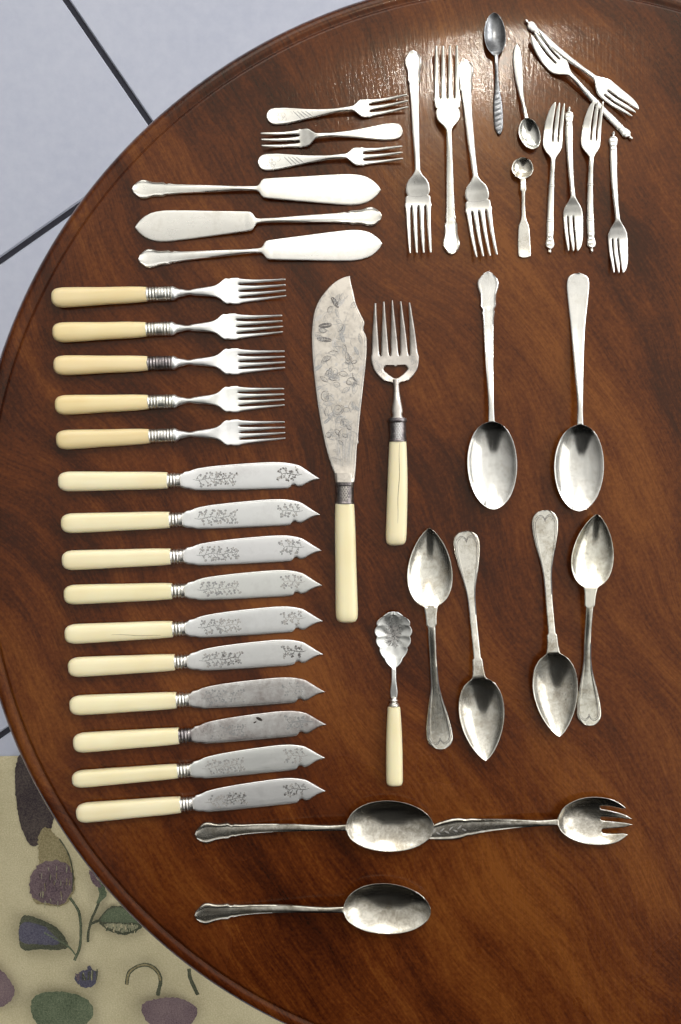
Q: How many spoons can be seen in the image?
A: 12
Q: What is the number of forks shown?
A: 19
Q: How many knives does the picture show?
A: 14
